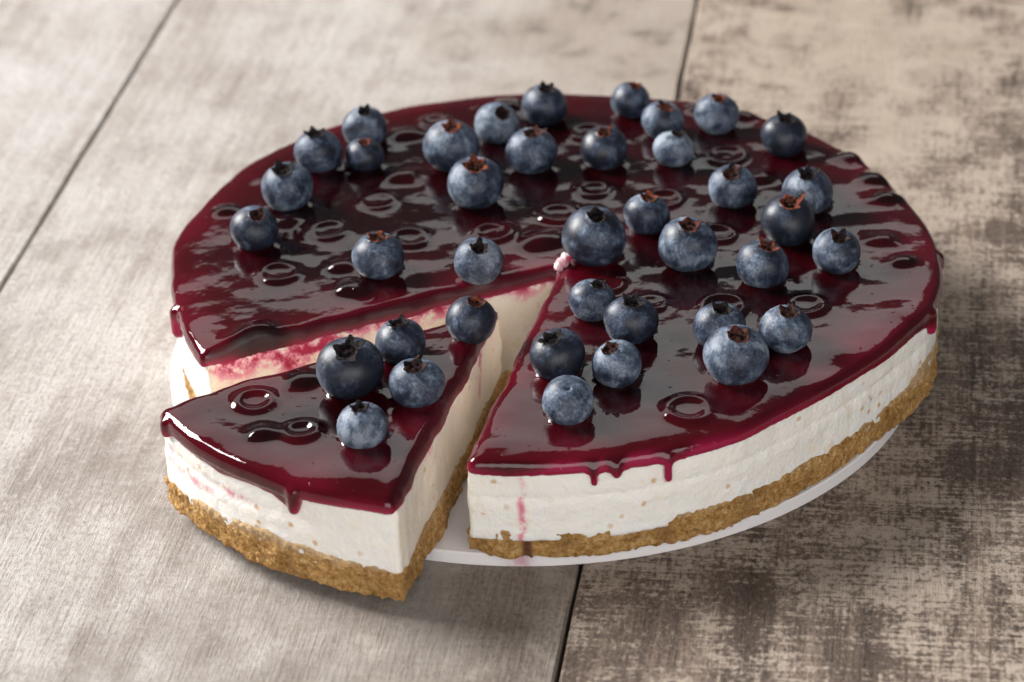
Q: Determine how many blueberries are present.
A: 39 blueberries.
